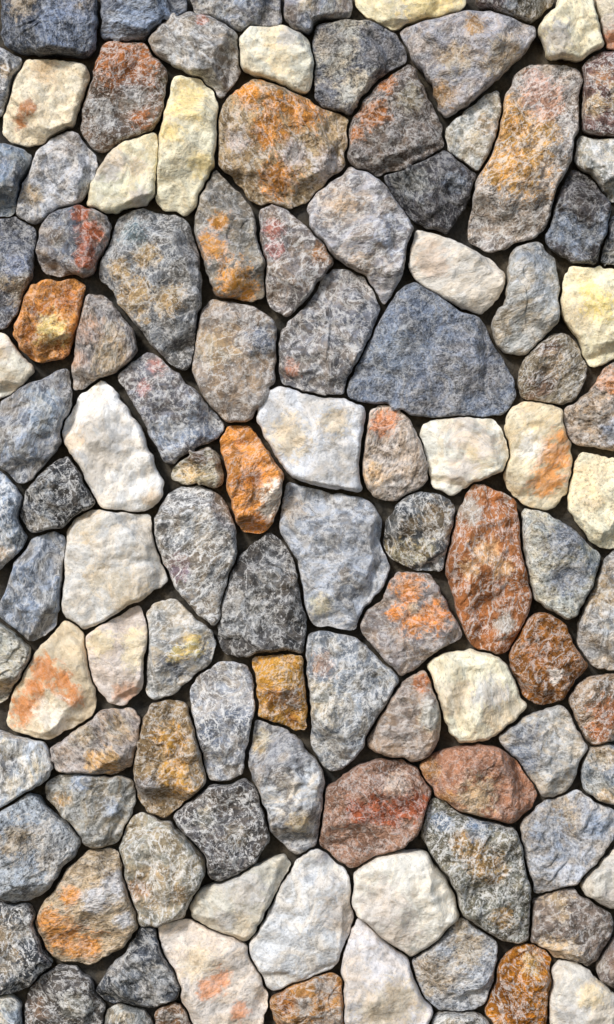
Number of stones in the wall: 112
